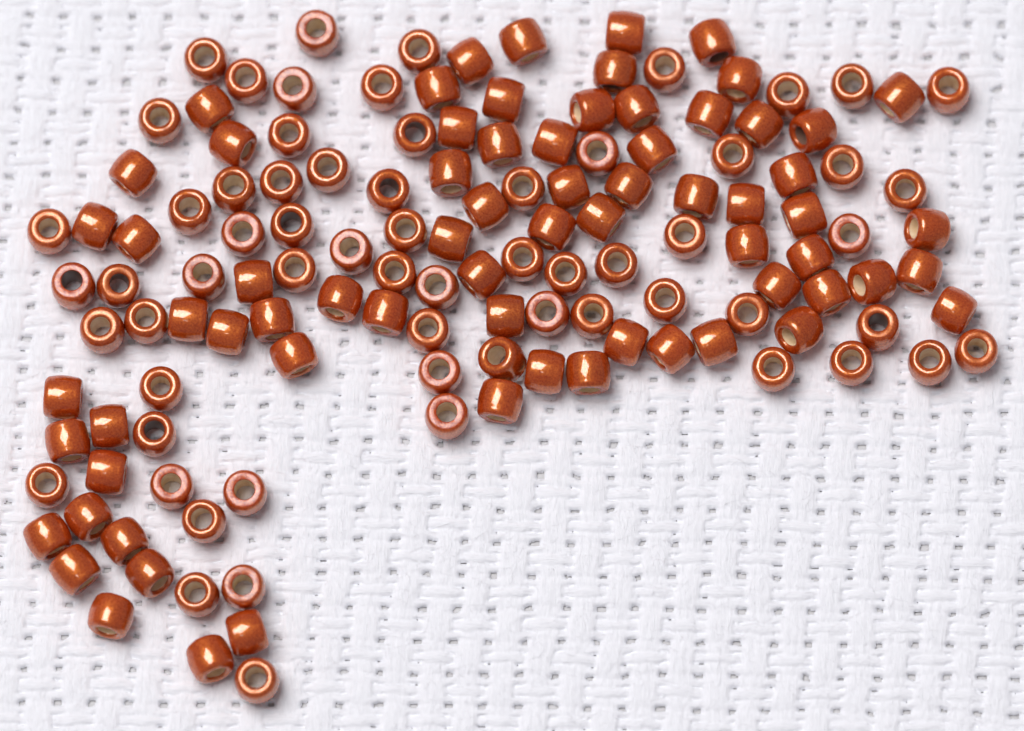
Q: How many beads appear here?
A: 133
